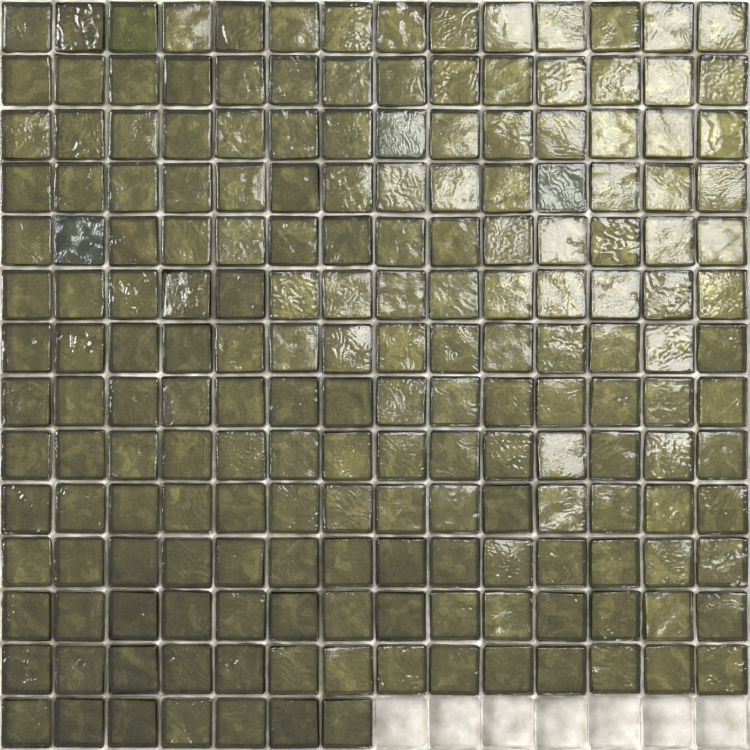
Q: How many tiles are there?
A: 189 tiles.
